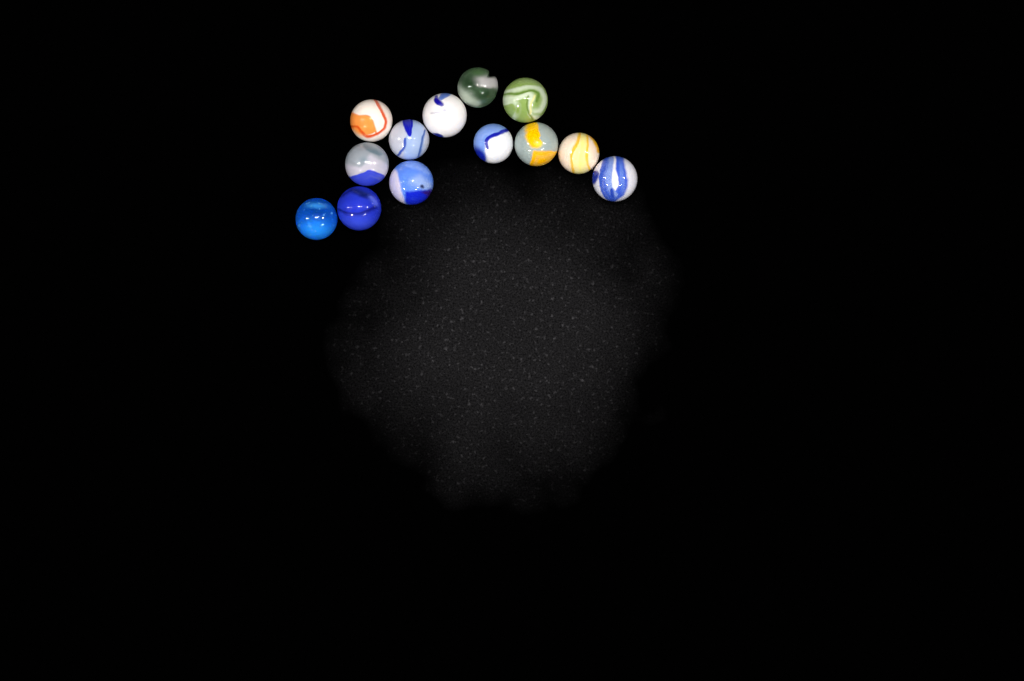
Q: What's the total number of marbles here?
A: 13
